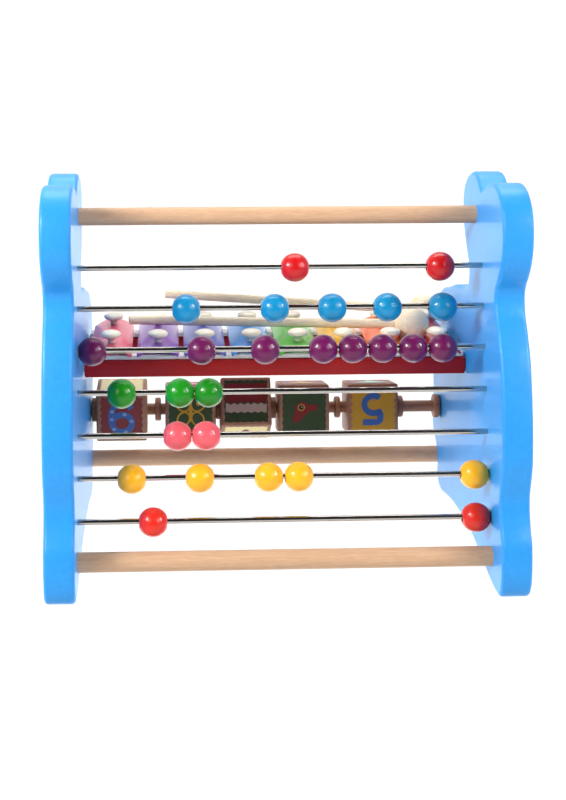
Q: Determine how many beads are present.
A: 27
